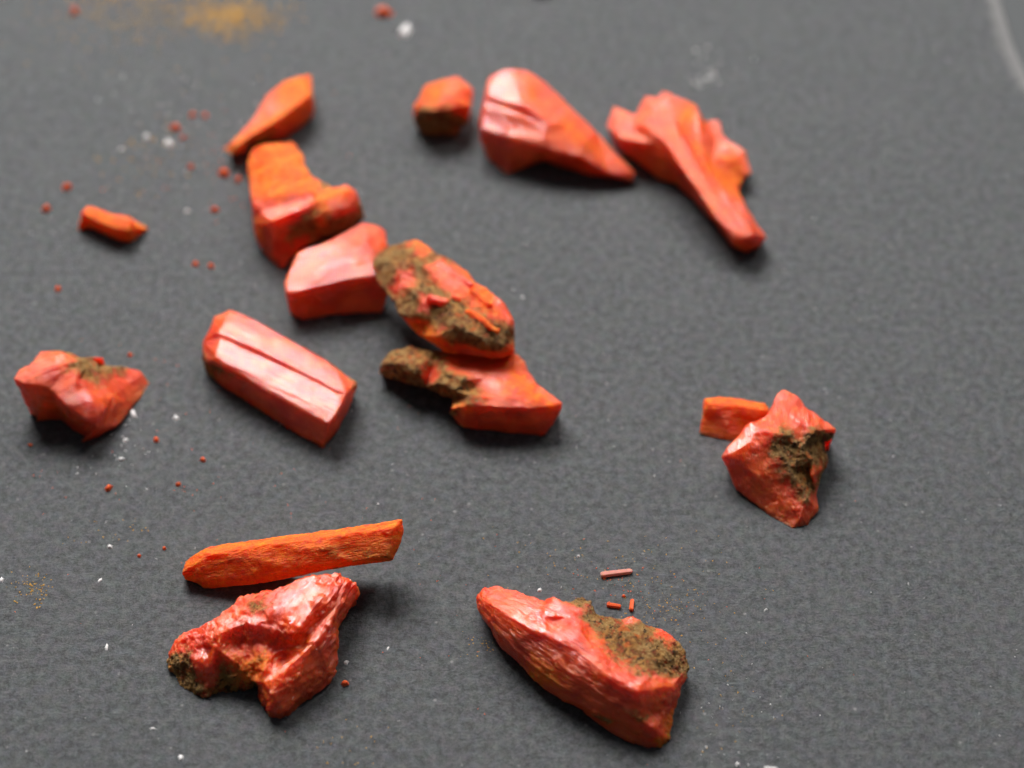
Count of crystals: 16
